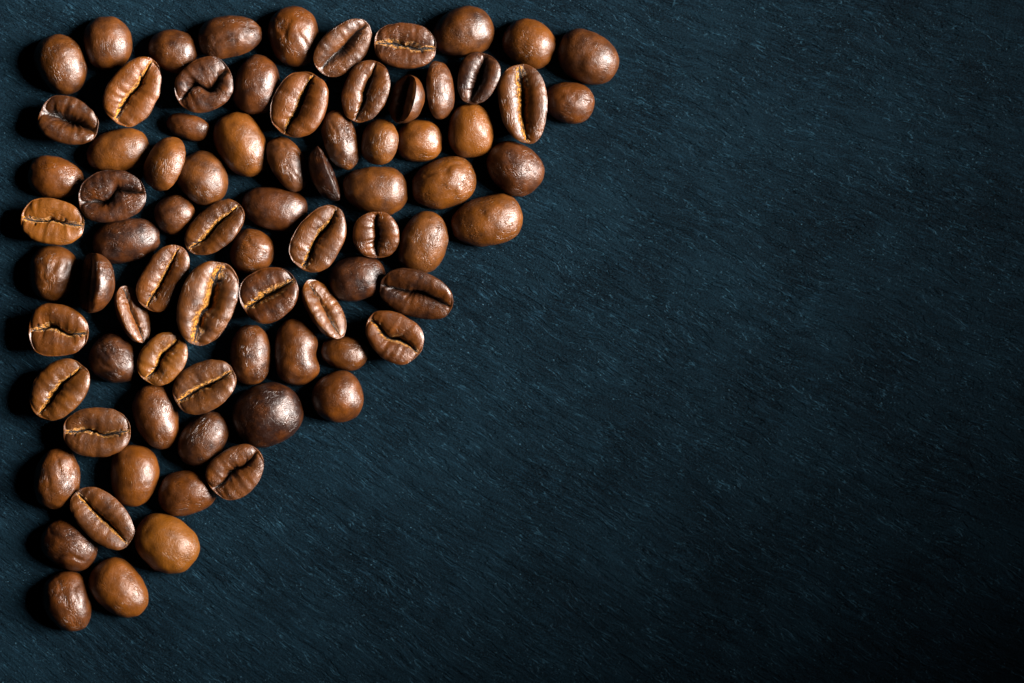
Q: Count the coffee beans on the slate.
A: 79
